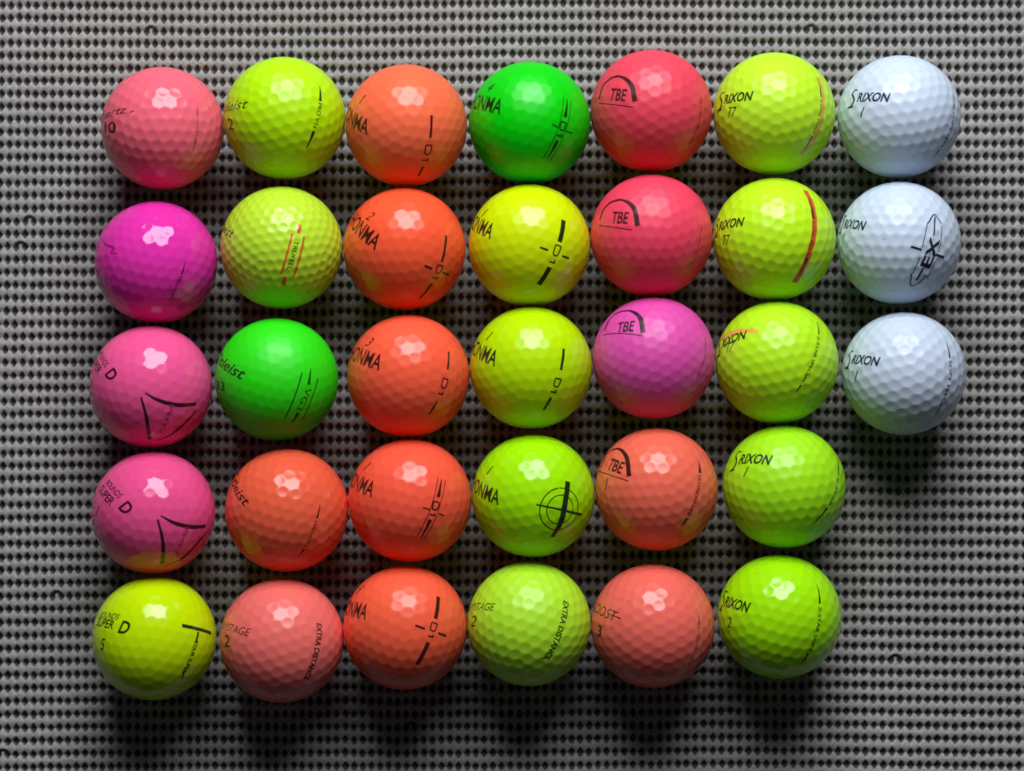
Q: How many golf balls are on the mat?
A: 33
